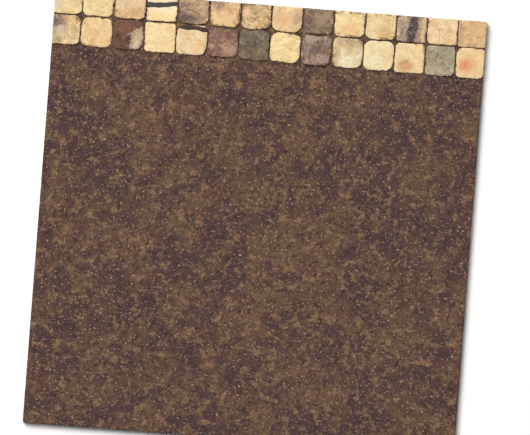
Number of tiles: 28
